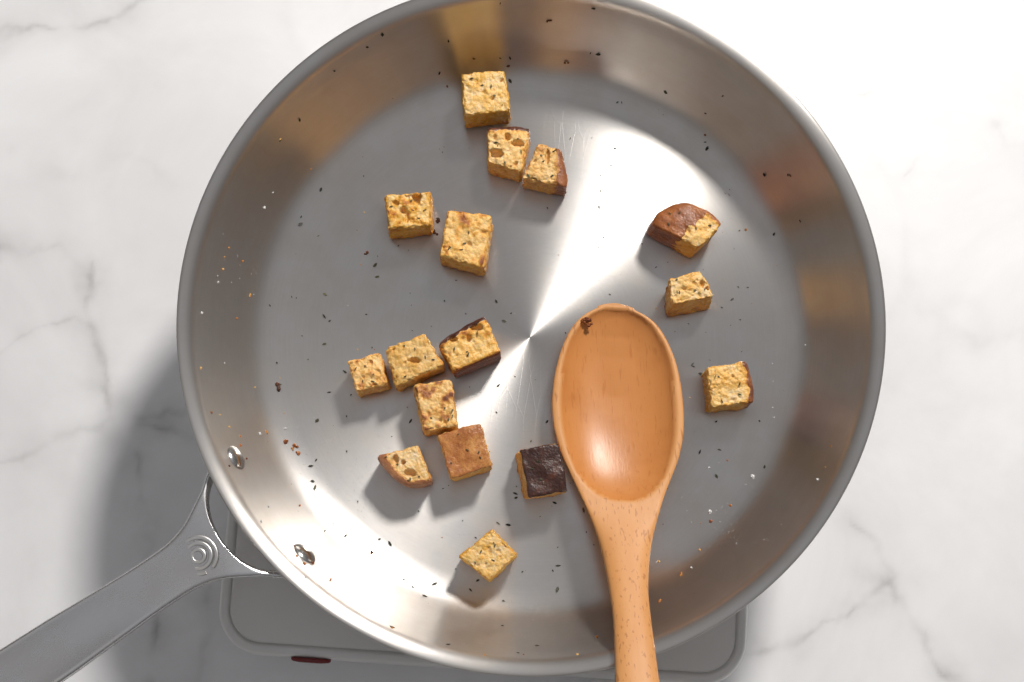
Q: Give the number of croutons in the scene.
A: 16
